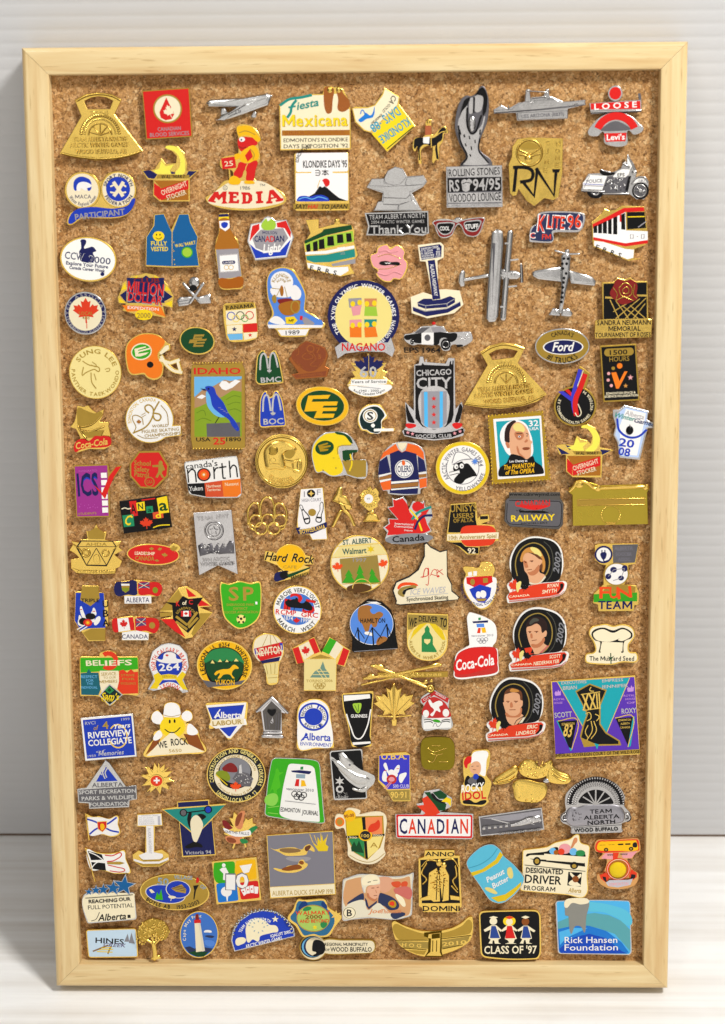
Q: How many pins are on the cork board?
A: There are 144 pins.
